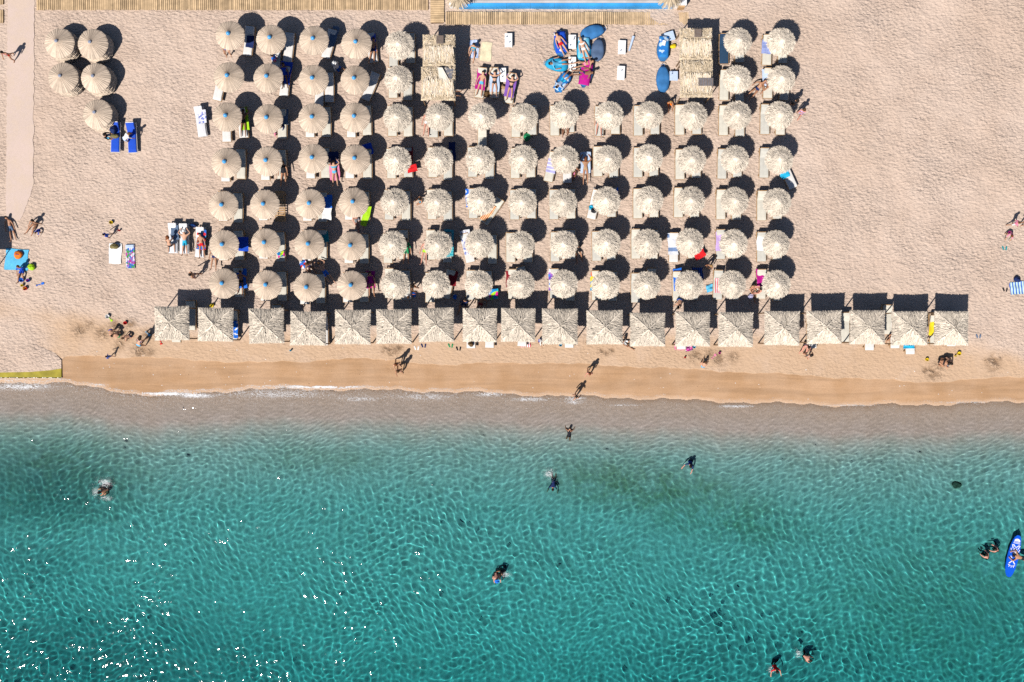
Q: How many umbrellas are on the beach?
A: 89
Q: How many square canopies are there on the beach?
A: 23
